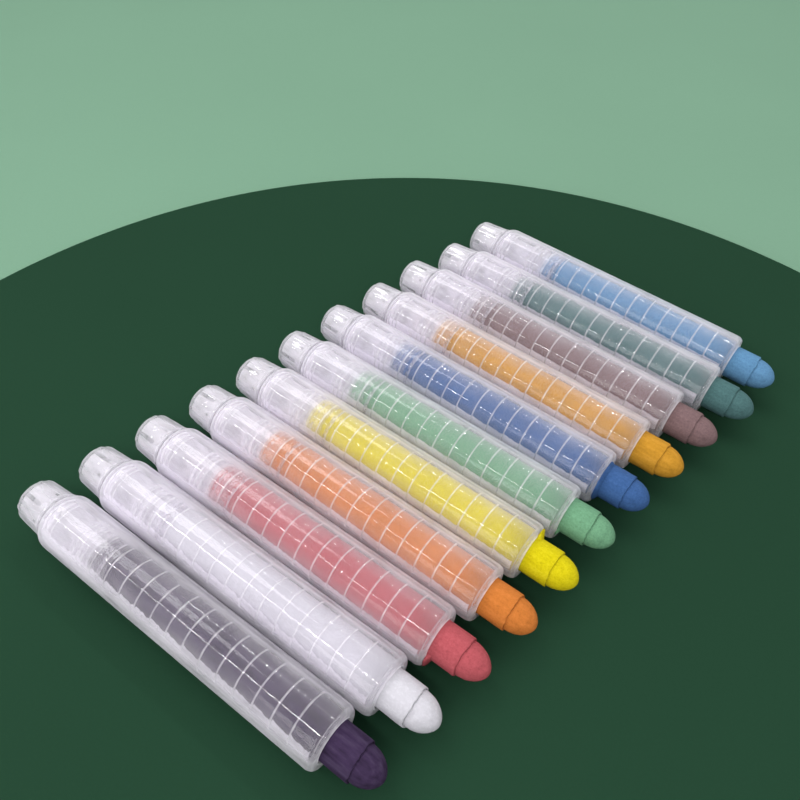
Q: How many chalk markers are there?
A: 11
